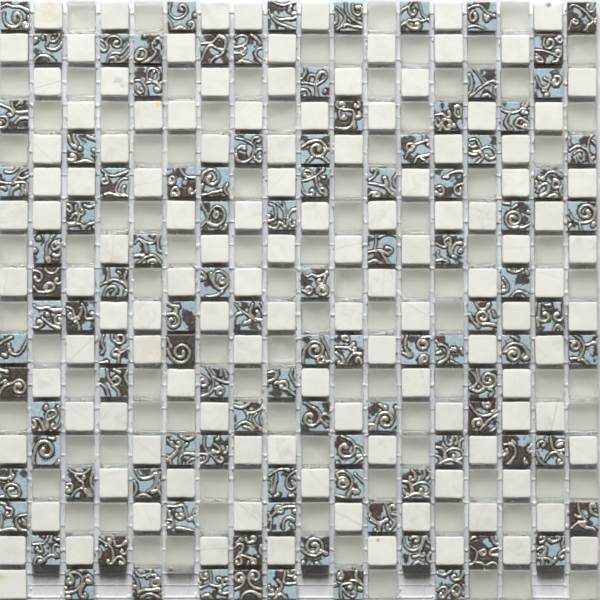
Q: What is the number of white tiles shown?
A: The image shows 120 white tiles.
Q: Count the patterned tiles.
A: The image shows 106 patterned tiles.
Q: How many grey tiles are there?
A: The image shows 92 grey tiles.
